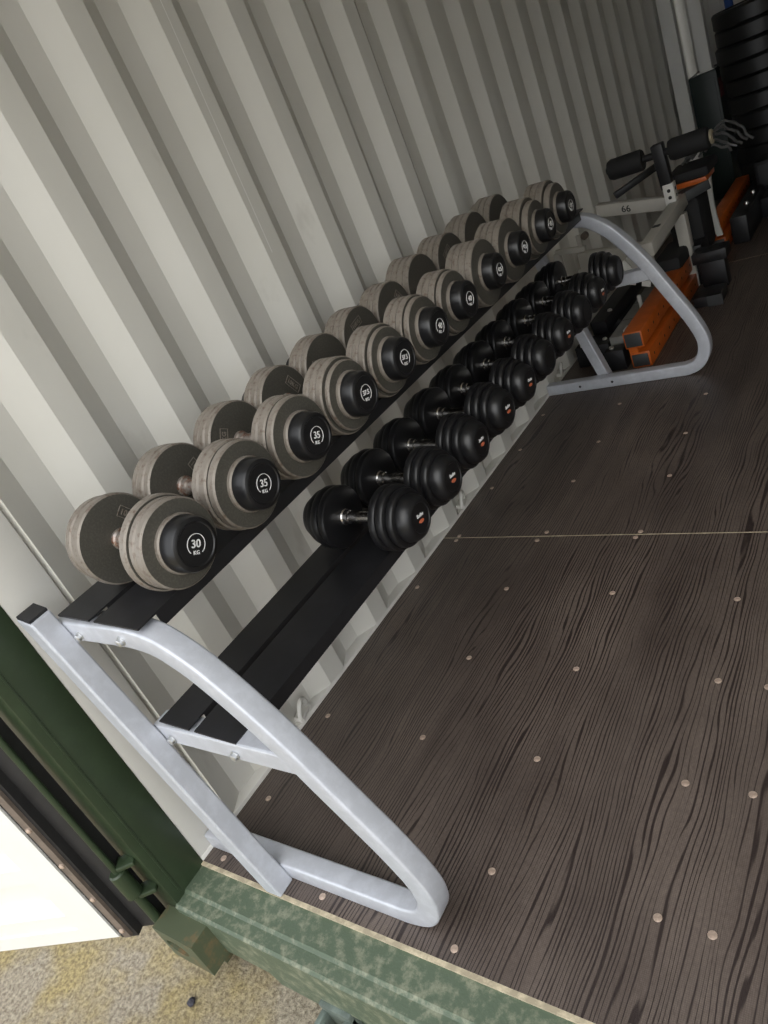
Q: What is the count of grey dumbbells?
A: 11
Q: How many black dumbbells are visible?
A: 10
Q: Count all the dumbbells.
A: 21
